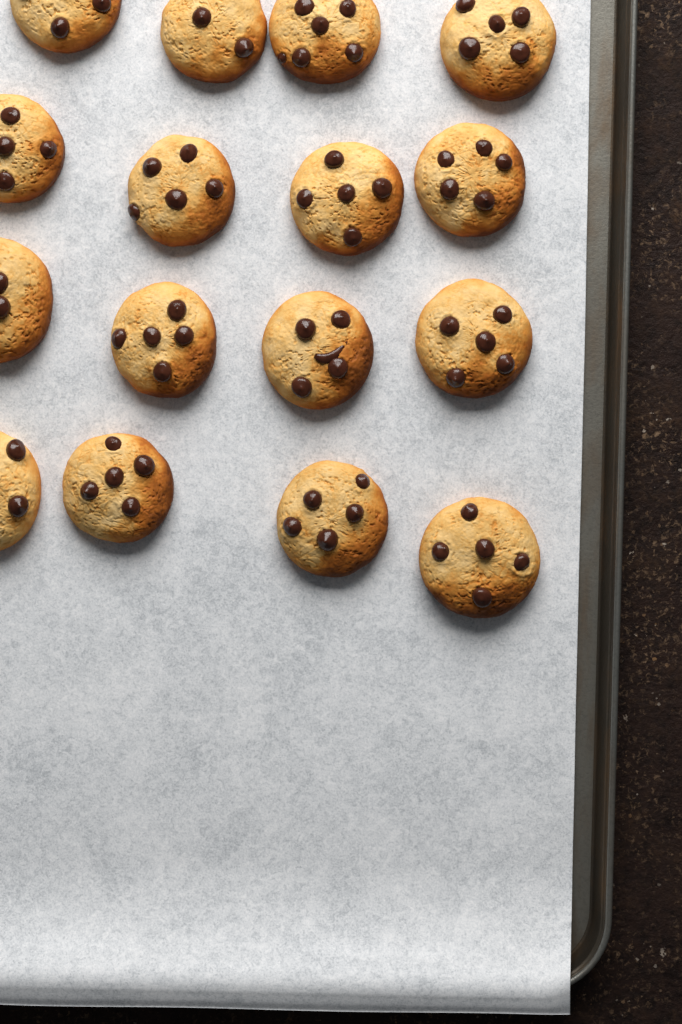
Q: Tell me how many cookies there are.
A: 16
